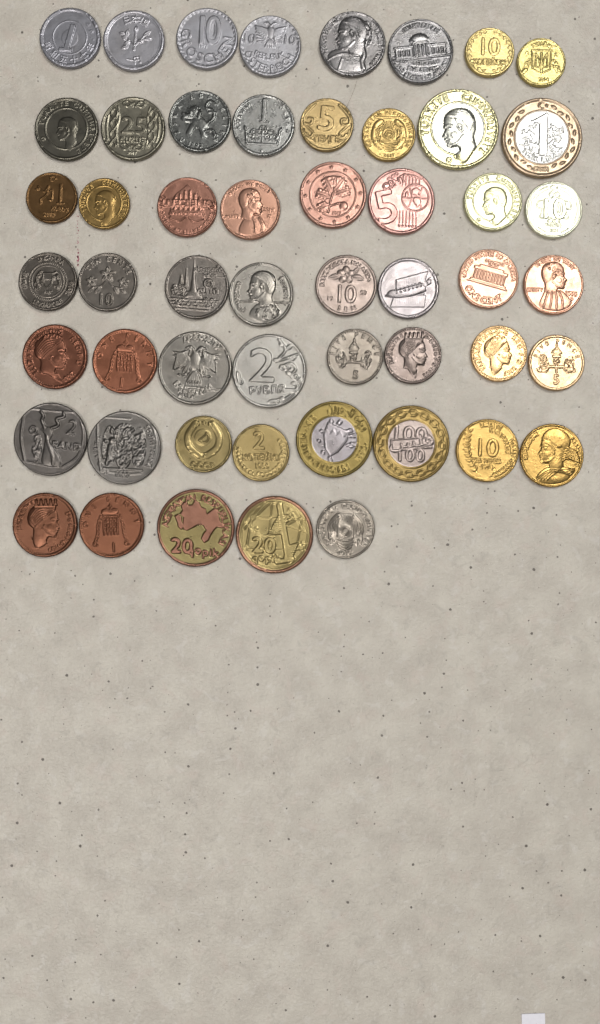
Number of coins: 53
